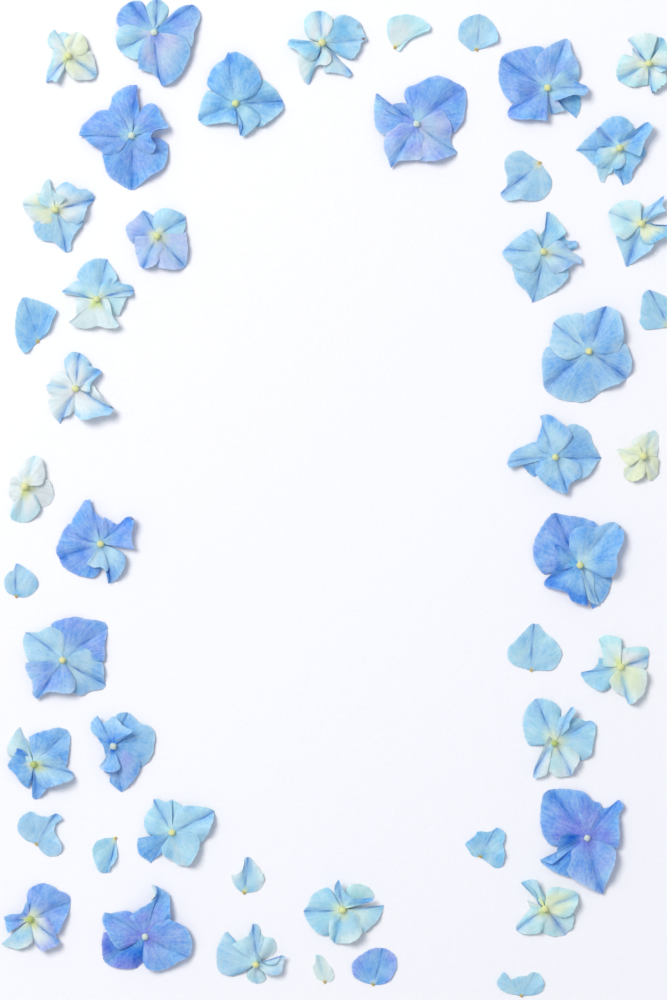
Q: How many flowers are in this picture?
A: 33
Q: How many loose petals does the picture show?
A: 14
